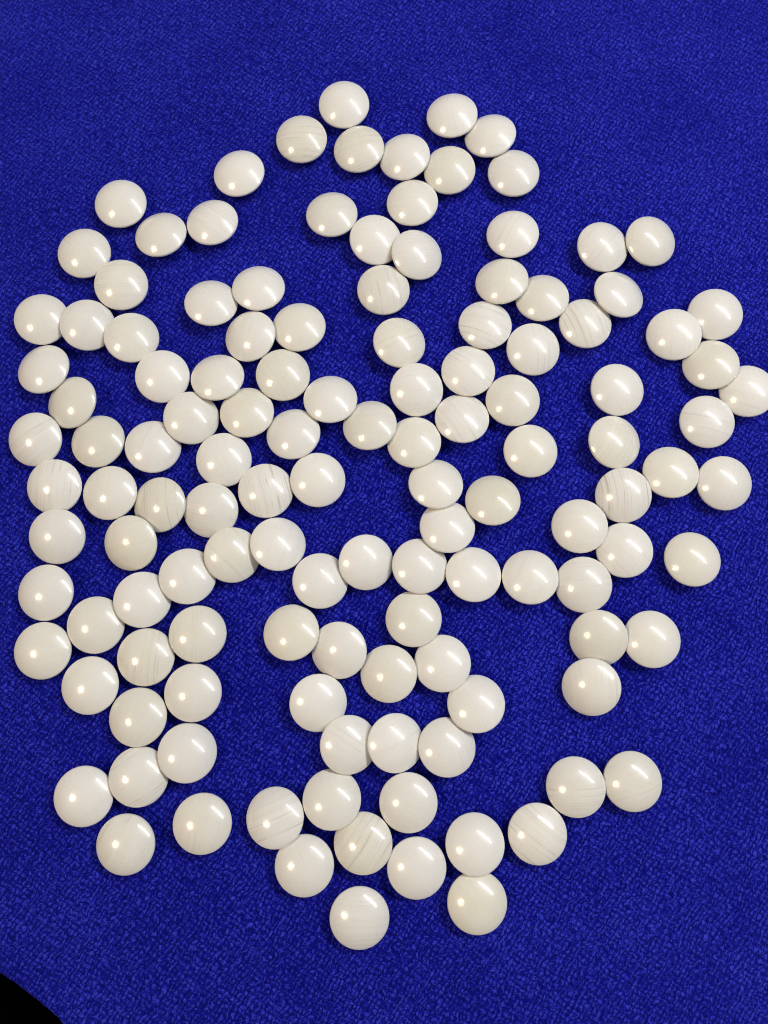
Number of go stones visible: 128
